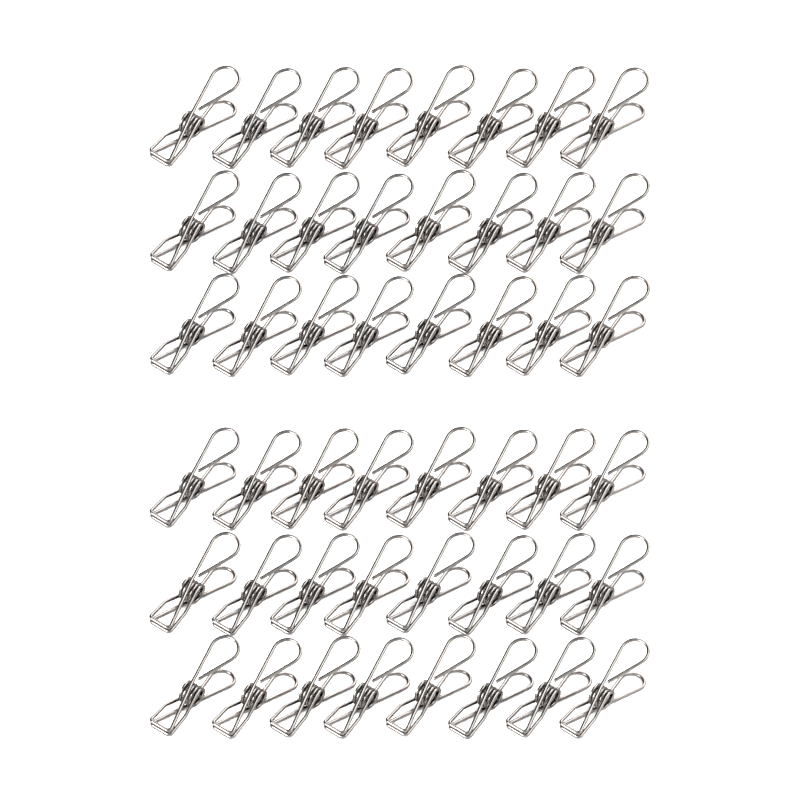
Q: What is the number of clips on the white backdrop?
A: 48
